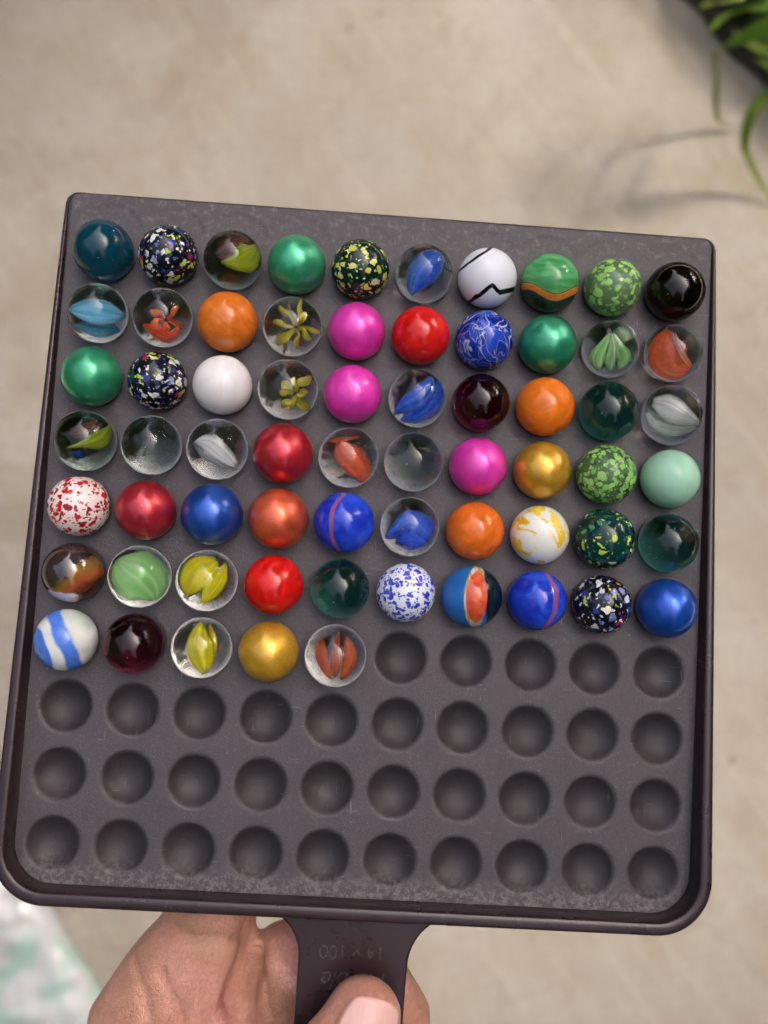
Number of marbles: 65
